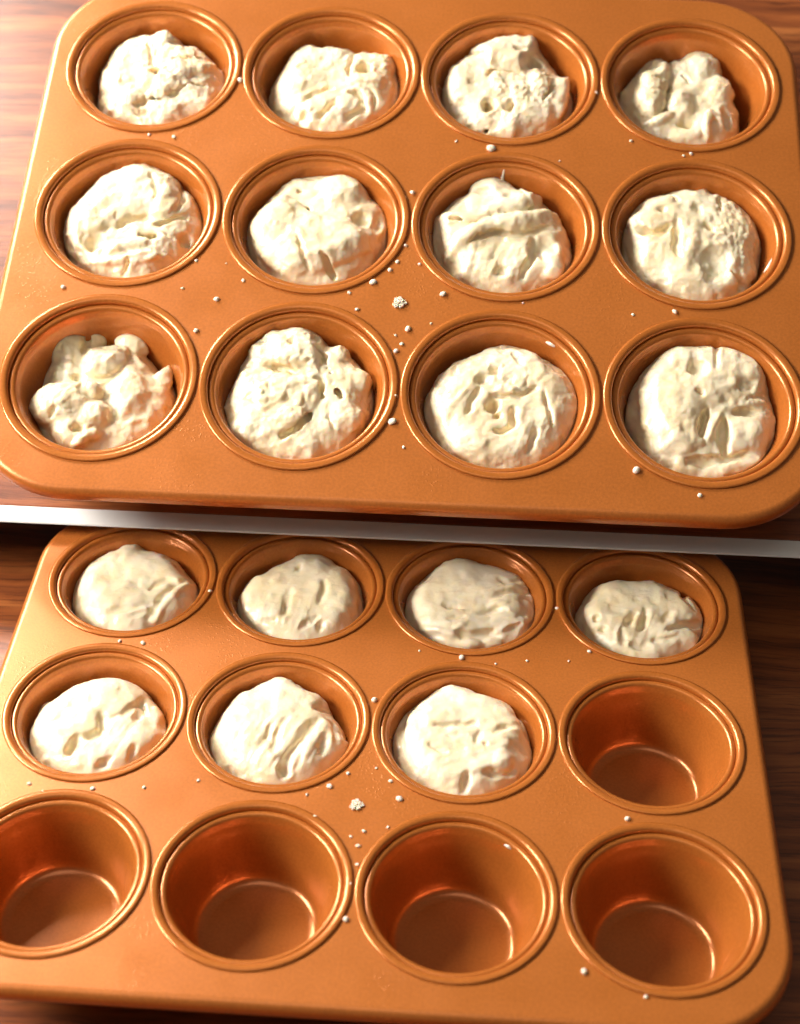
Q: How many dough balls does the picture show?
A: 19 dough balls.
